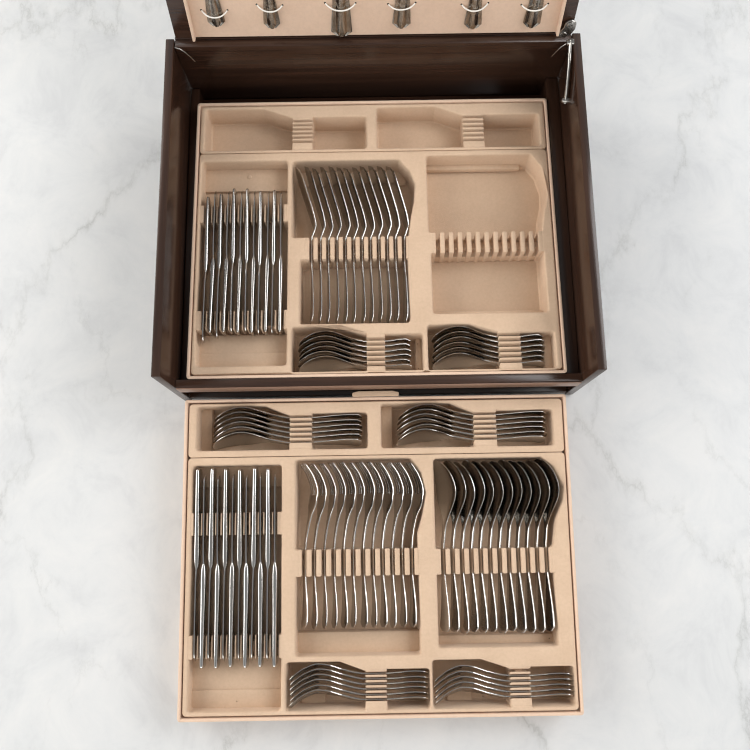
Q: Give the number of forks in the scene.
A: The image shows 23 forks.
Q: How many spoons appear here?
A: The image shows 36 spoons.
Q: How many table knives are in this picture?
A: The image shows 24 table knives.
